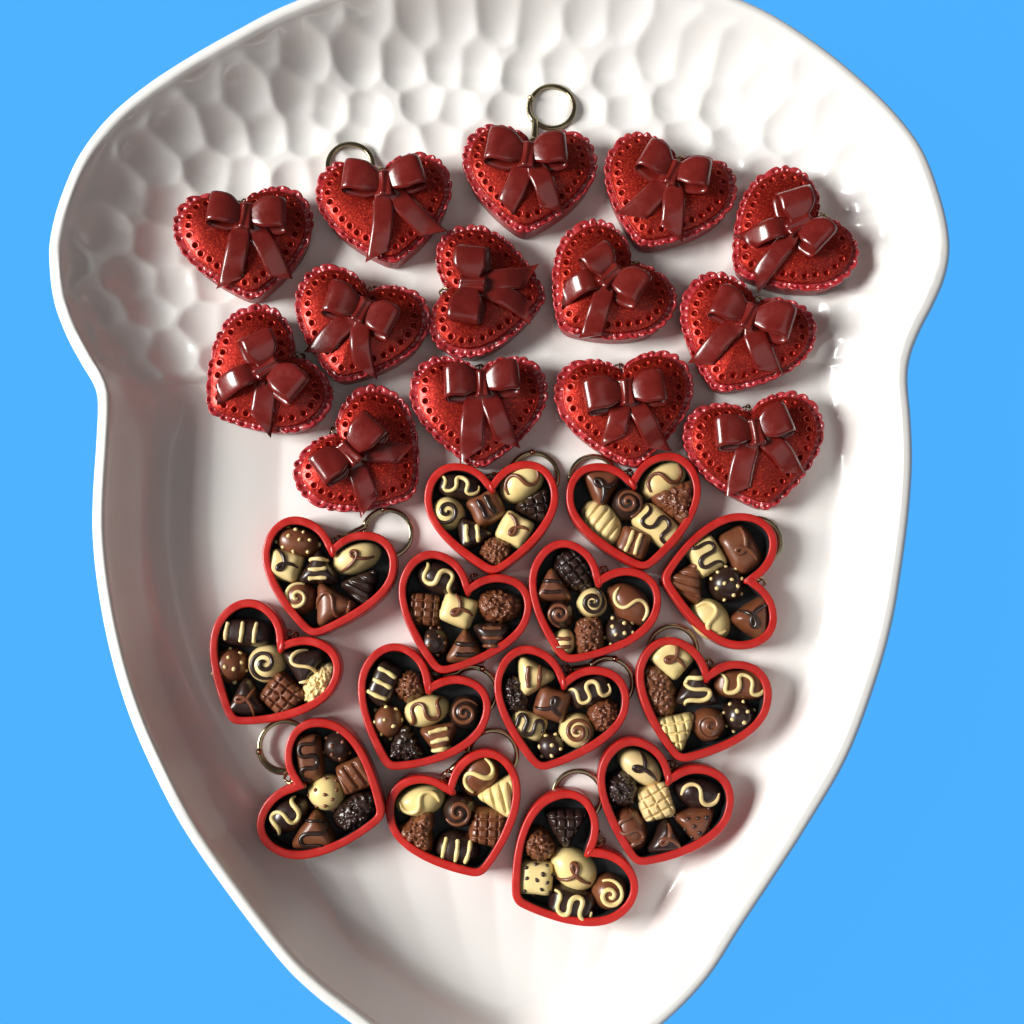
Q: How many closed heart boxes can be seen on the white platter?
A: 14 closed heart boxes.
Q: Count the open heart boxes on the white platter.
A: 14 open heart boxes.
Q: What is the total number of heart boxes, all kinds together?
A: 28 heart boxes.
